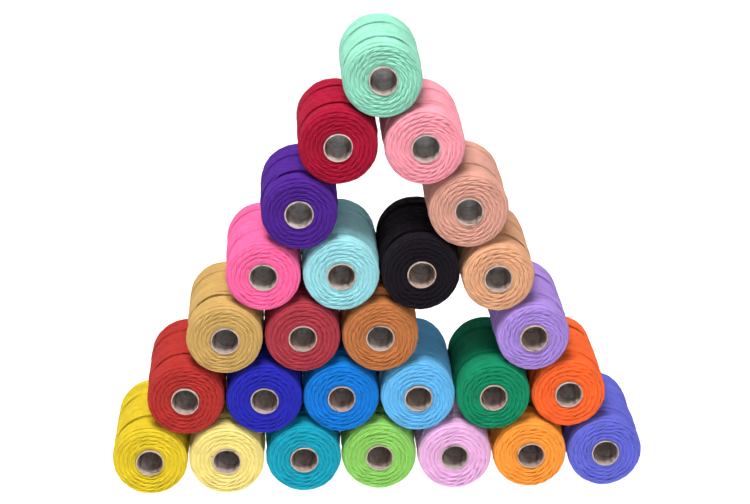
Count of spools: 26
